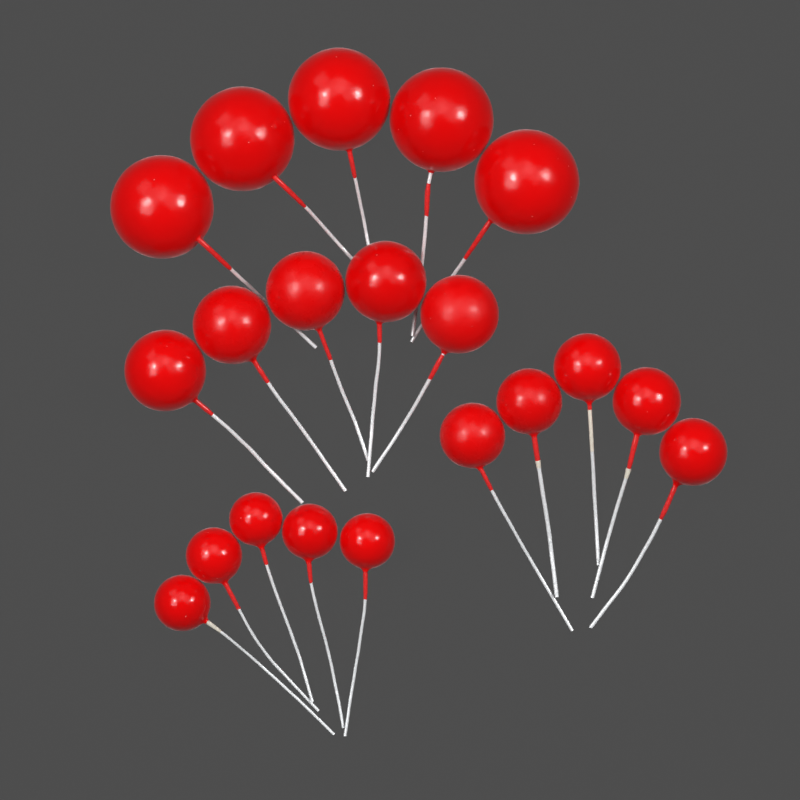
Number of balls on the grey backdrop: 20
